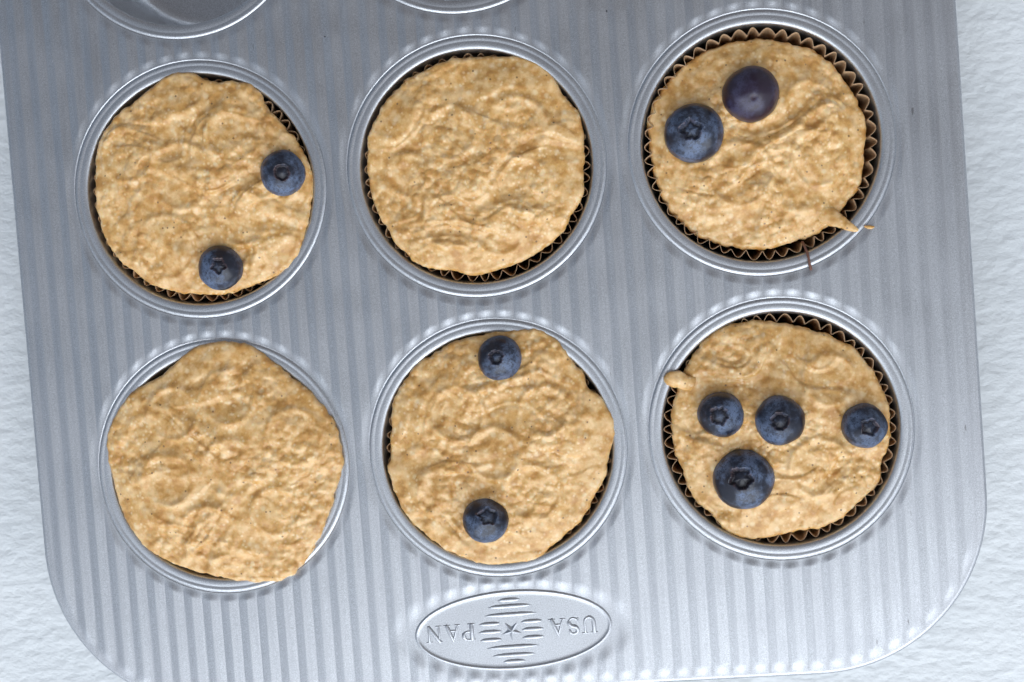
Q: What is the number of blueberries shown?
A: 10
